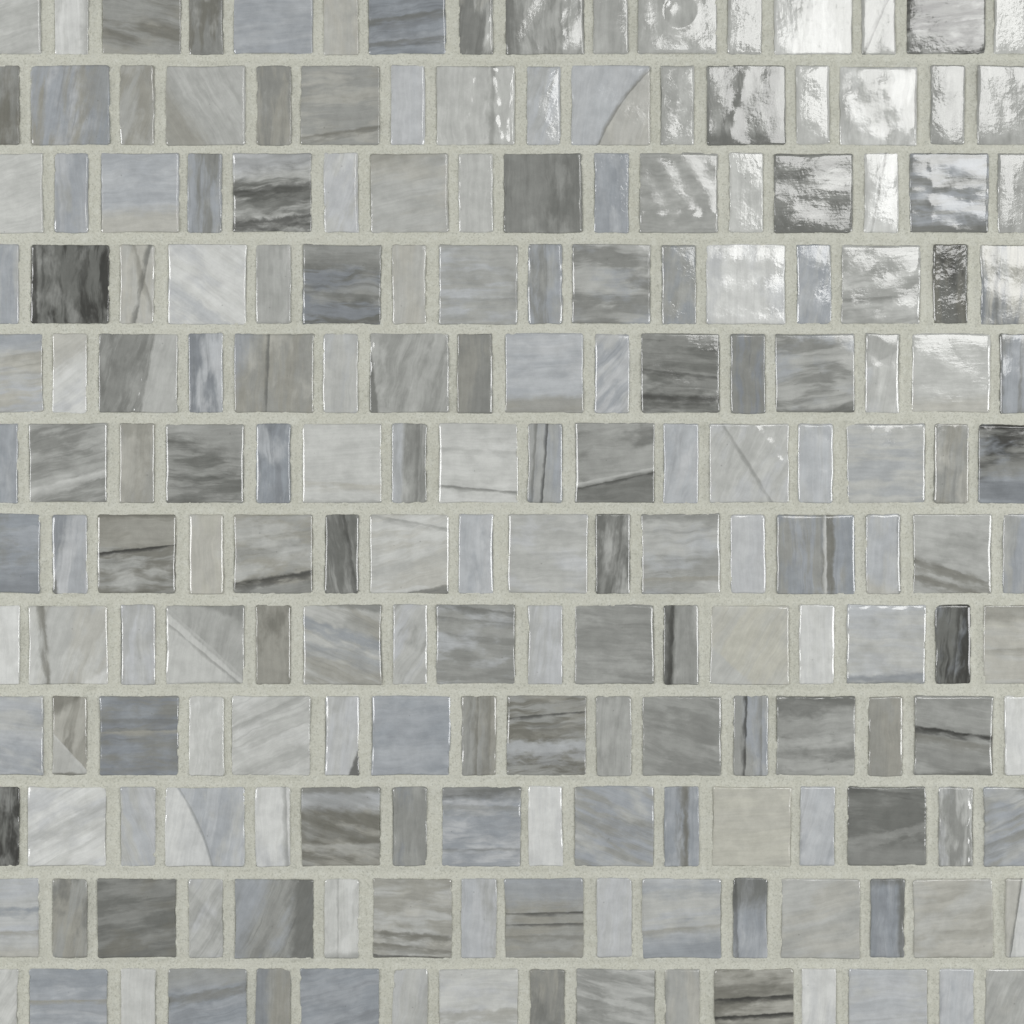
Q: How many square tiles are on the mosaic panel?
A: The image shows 96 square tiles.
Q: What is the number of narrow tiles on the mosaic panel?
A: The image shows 96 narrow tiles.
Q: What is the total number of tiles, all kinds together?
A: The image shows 192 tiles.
